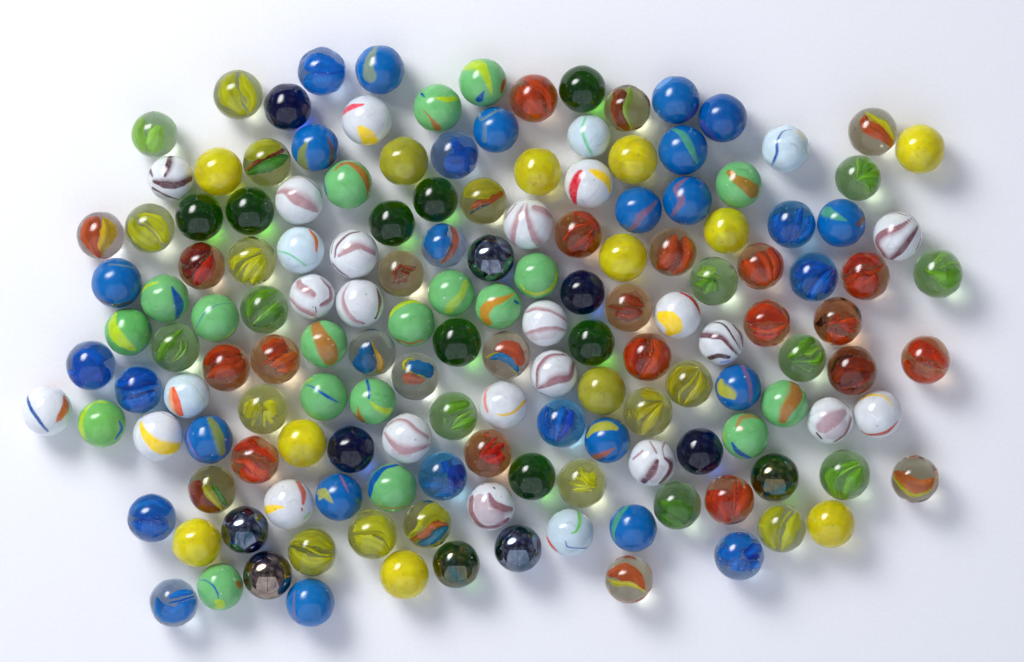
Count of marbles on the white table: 154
